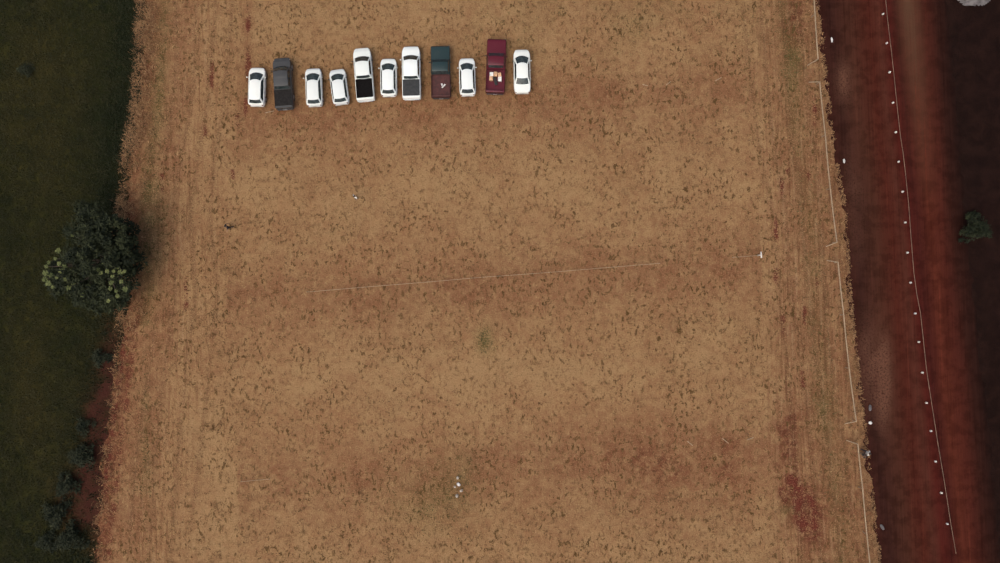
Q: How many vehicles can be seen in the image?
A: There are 11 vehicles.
